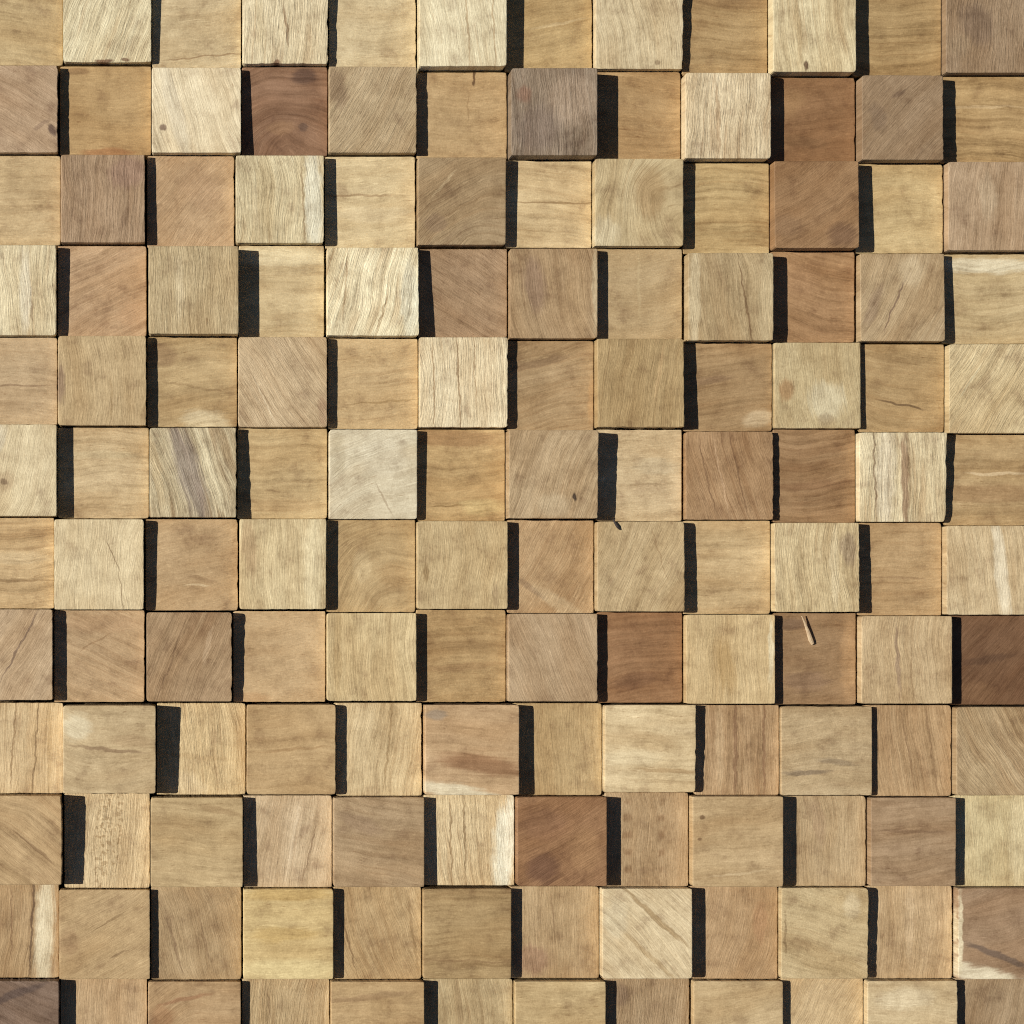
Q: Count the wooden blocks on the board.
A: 144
